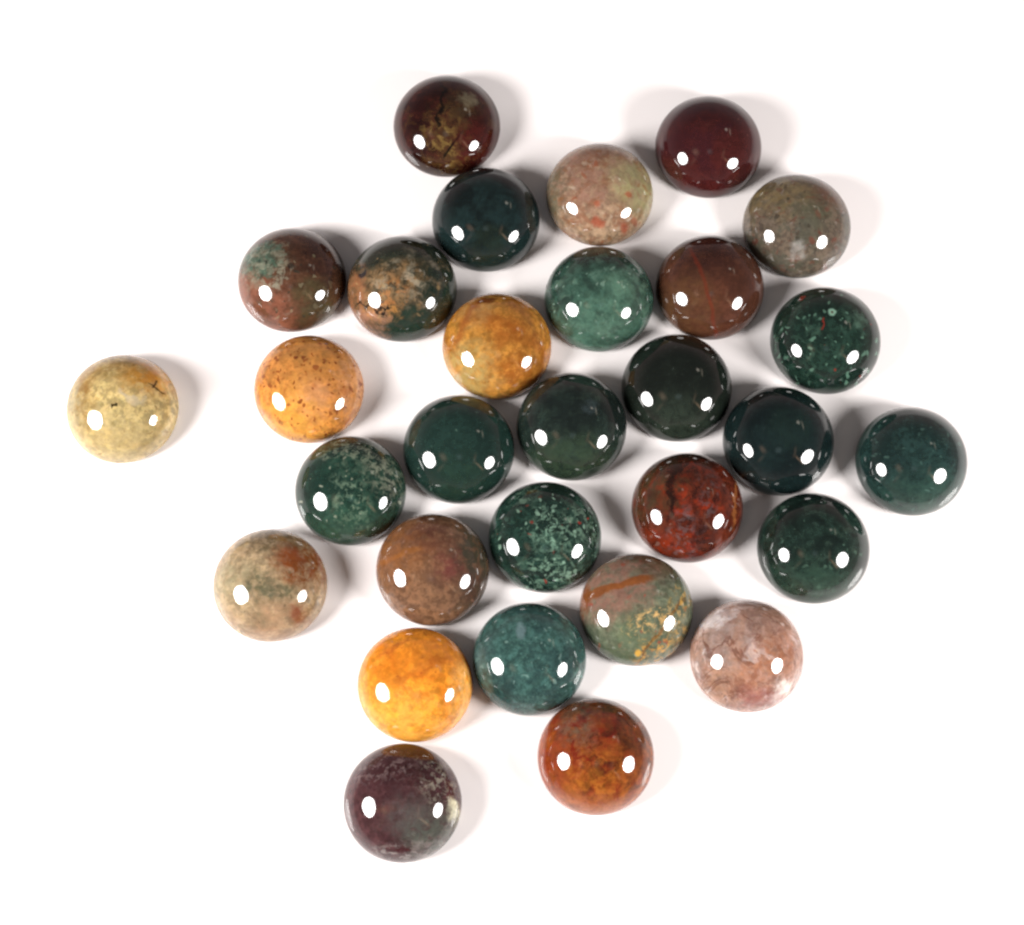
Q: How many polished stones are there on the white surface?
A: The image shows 30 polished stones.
